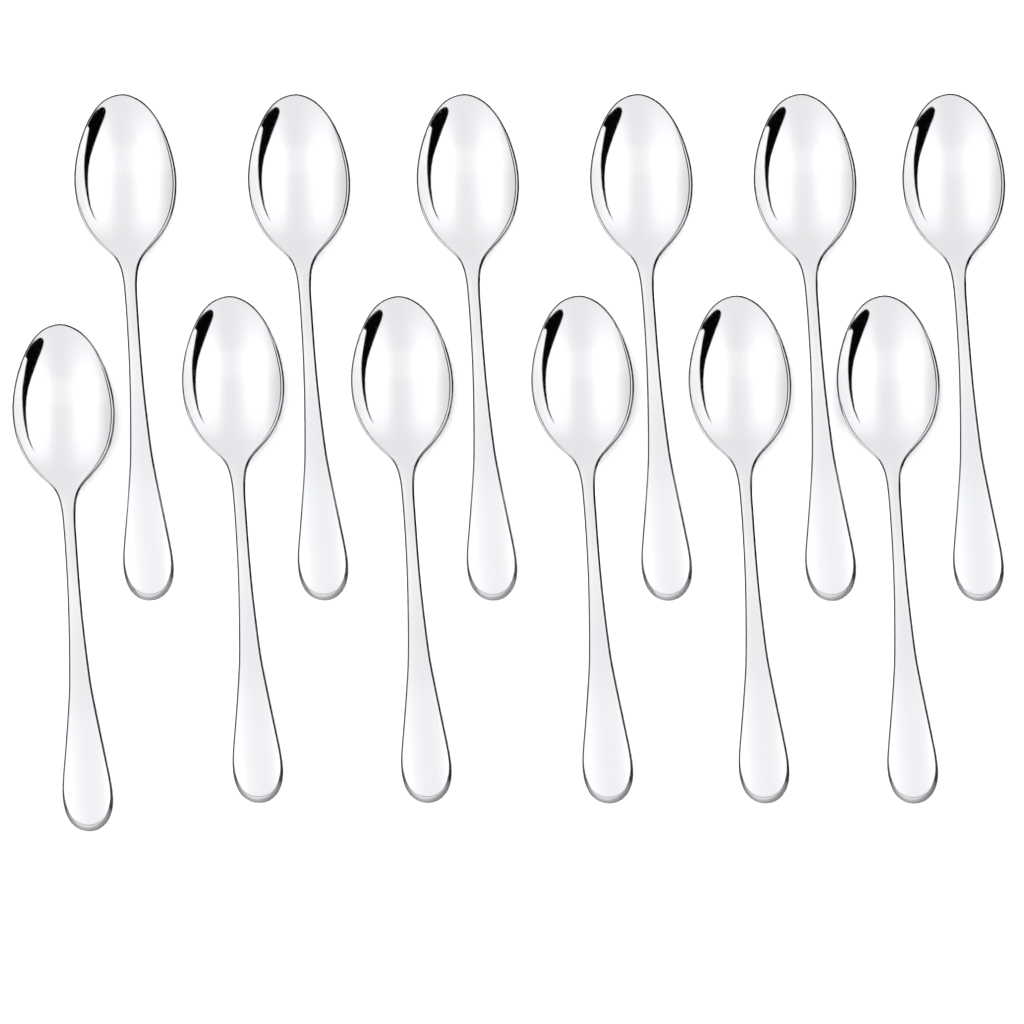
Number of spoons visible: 12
